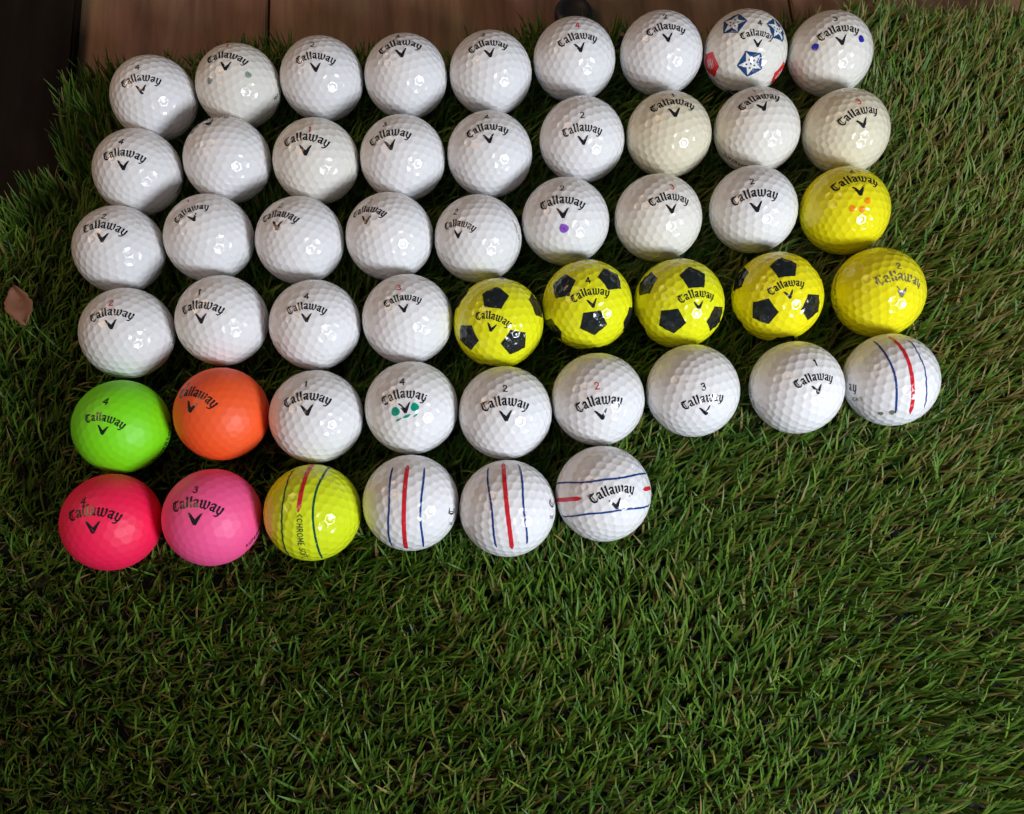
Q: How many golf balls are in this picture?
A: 51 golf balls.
